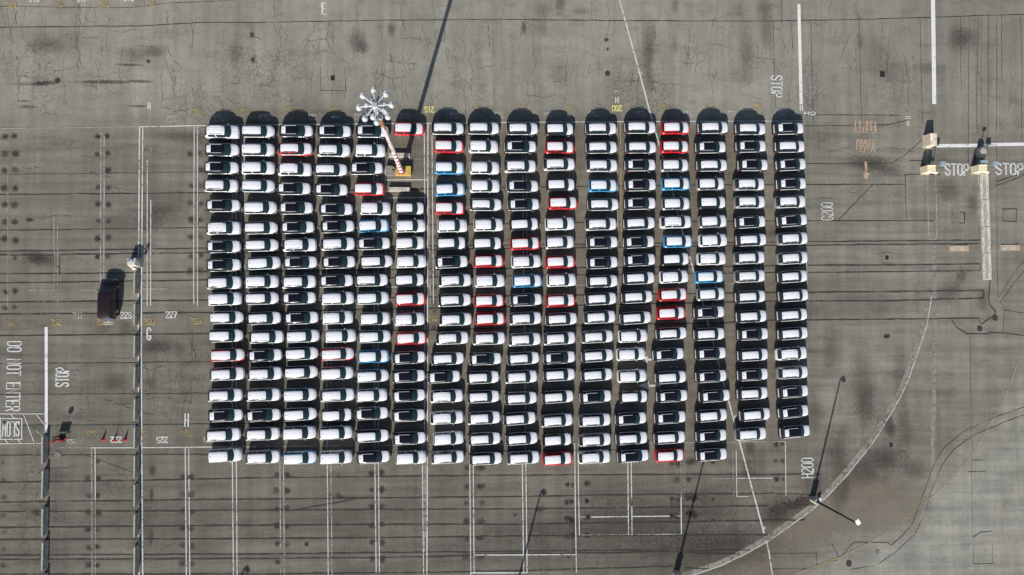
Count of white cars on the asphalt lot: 179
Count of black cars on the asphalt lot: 71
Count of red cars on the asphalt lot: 23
